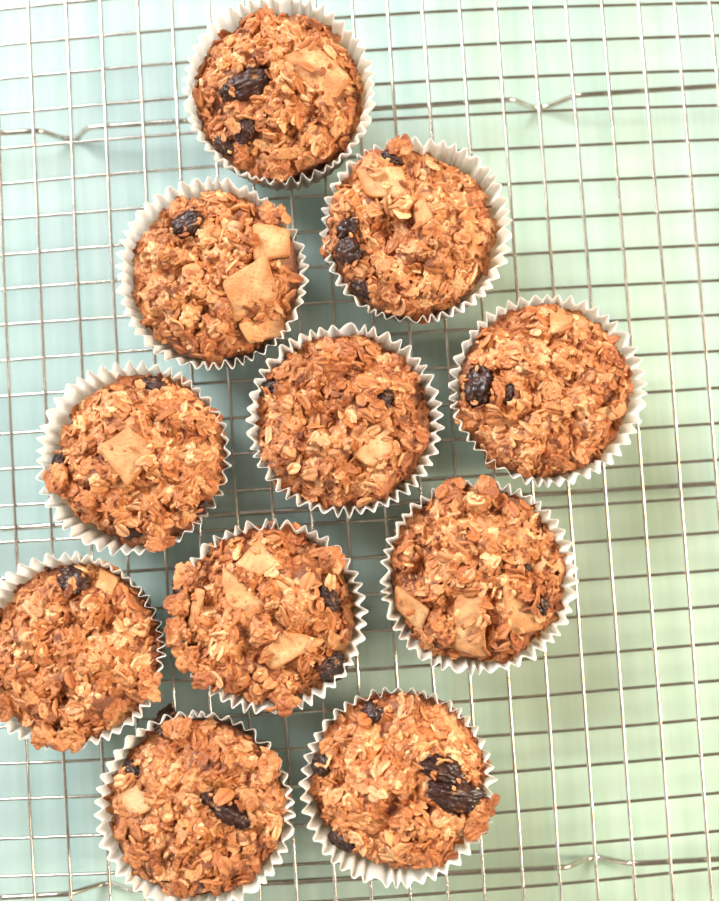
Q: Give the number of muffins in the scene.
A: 11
